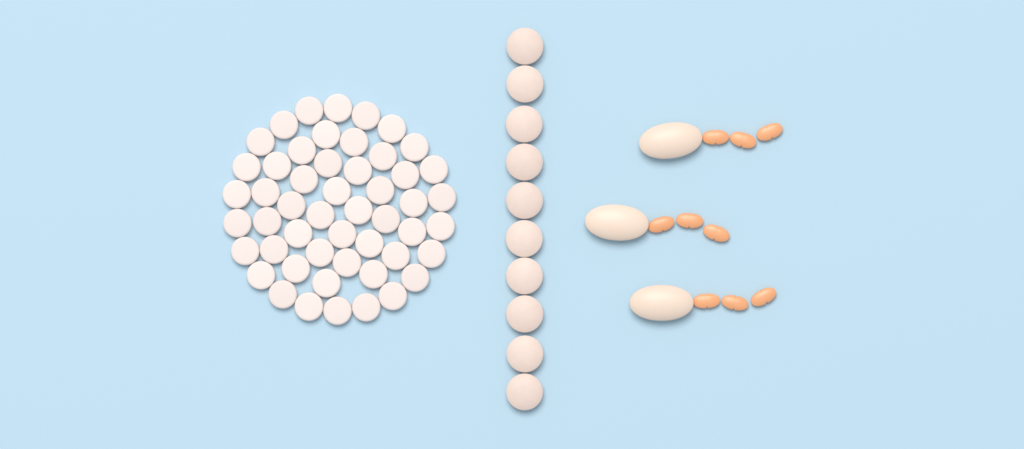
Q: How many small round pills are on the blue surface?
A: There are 51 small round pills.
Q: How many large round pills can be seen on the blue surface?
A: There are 10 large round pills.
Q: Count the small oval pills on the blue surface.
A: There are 9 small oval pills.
